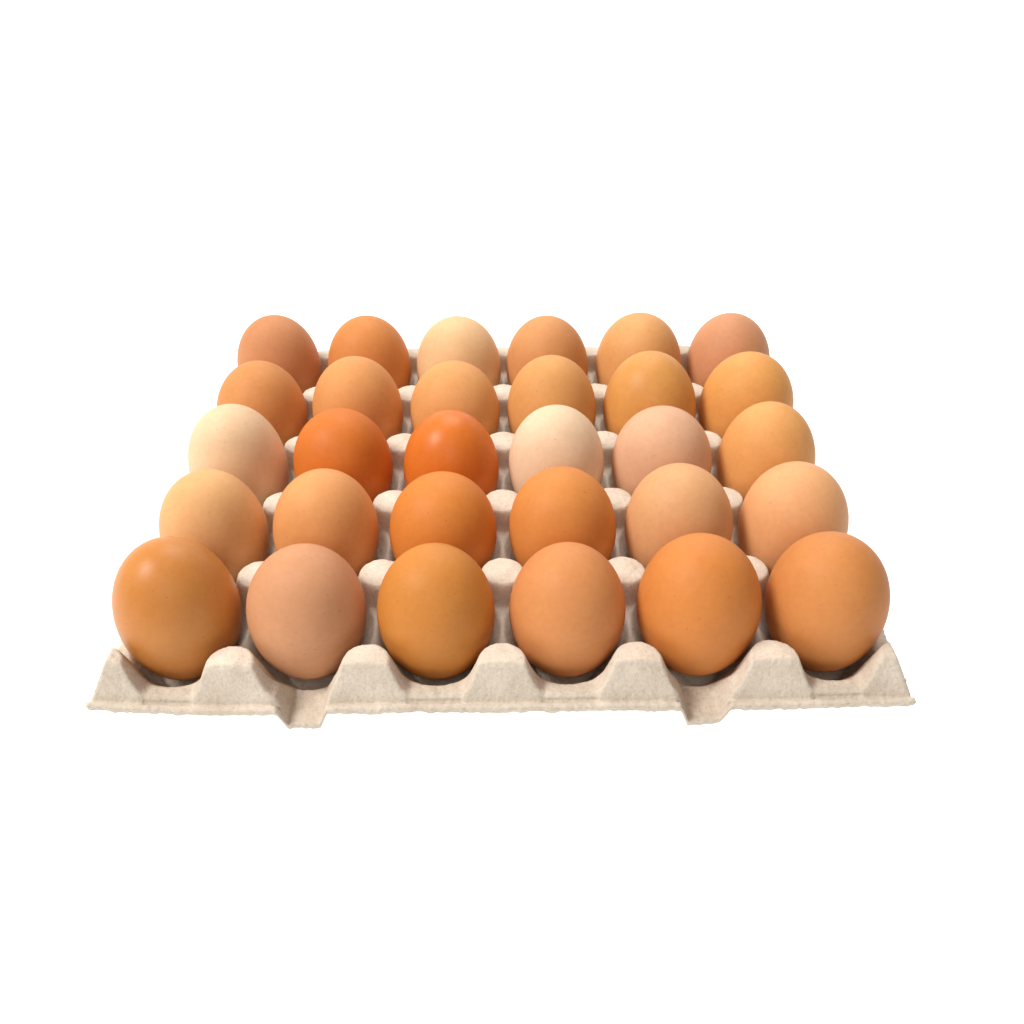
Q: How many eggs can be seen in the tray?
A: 30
